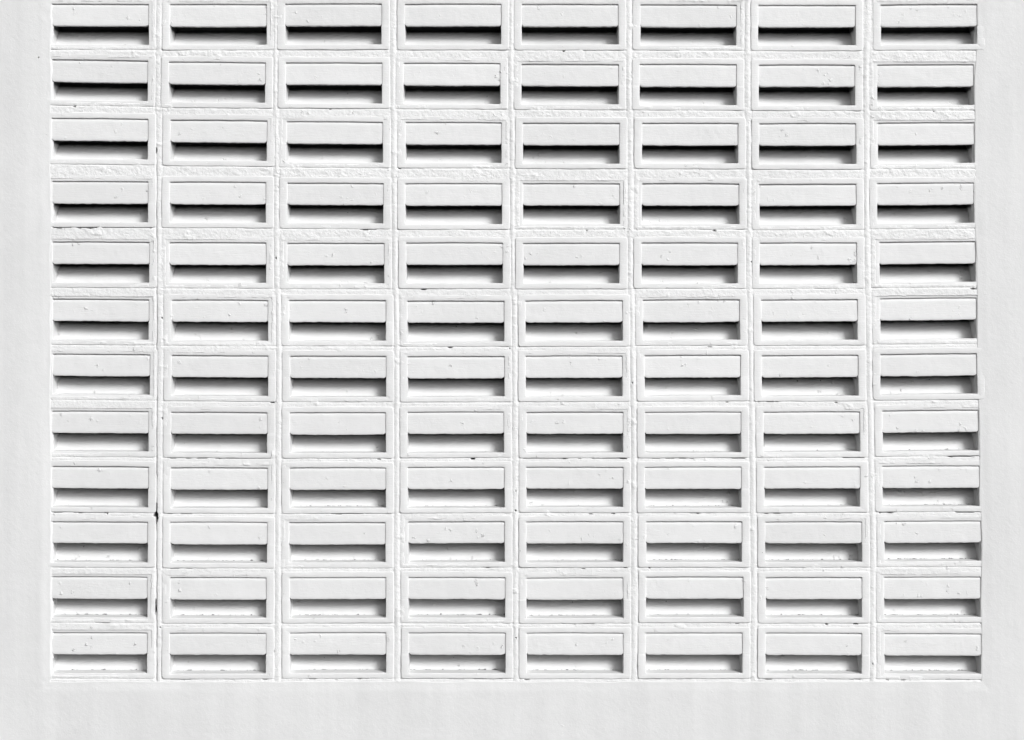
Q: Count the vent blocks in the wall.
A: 96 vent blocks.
